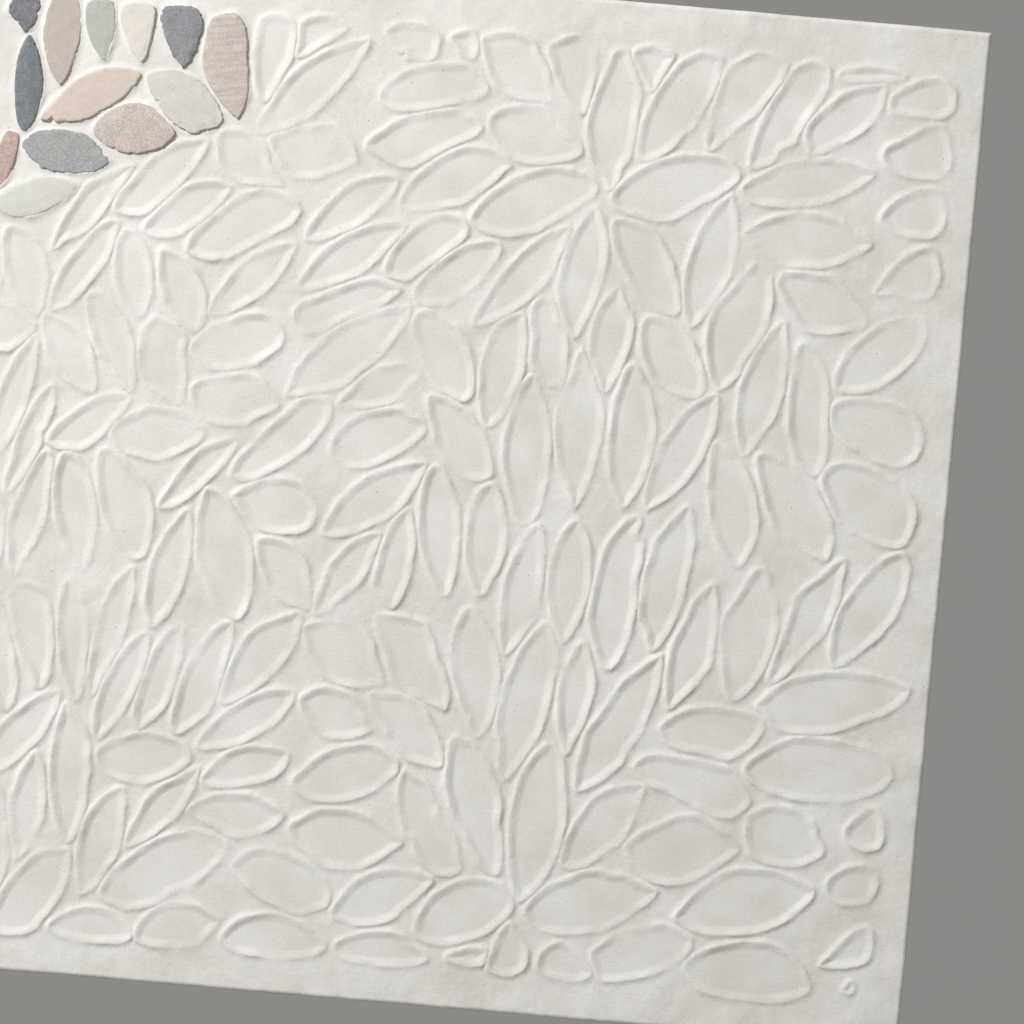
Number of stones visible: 13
